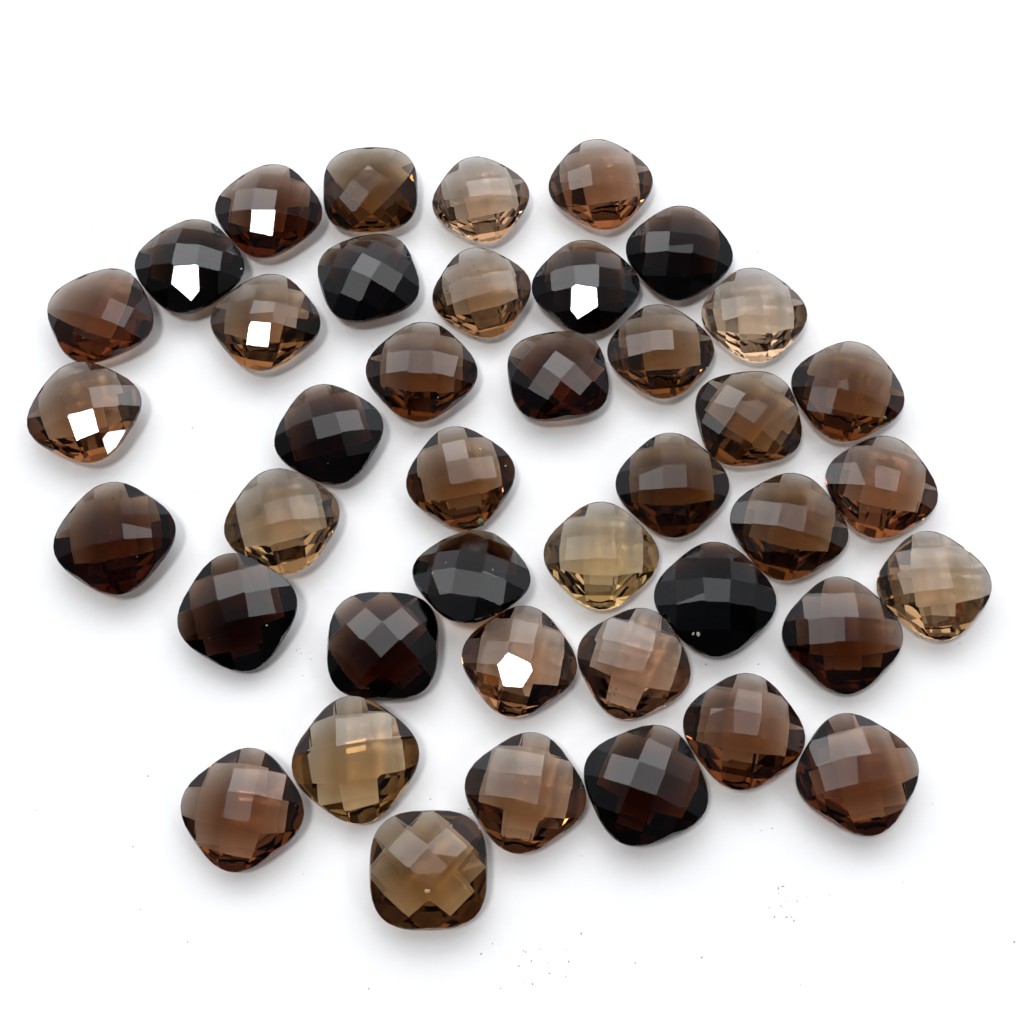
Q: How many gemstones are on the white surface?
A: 41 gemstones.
